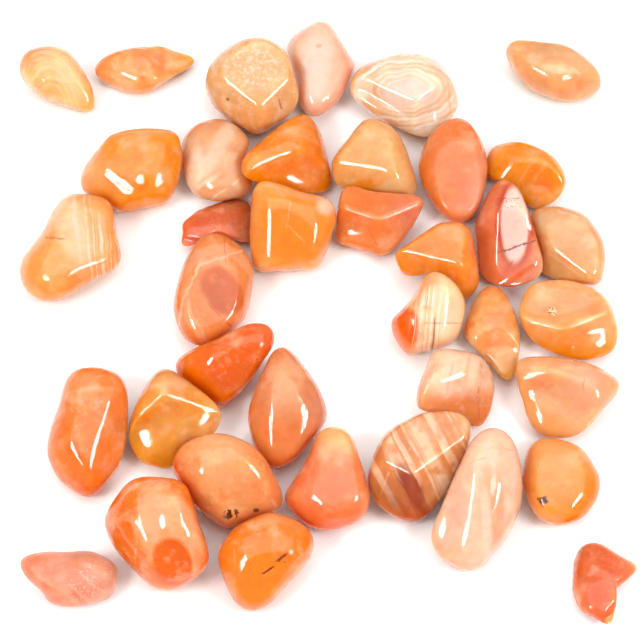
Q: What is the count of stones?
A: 38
